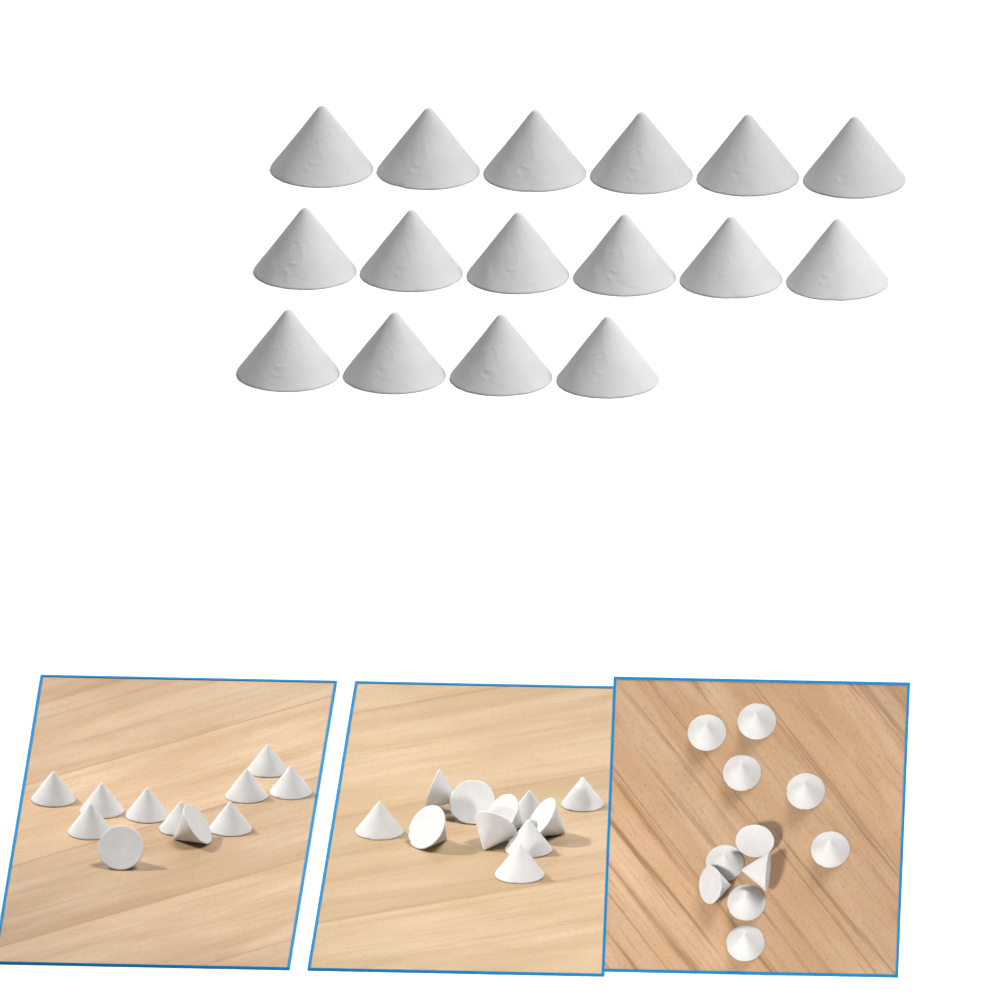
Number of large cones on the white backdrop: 16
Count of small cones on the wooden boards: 33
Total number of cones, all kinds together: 49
